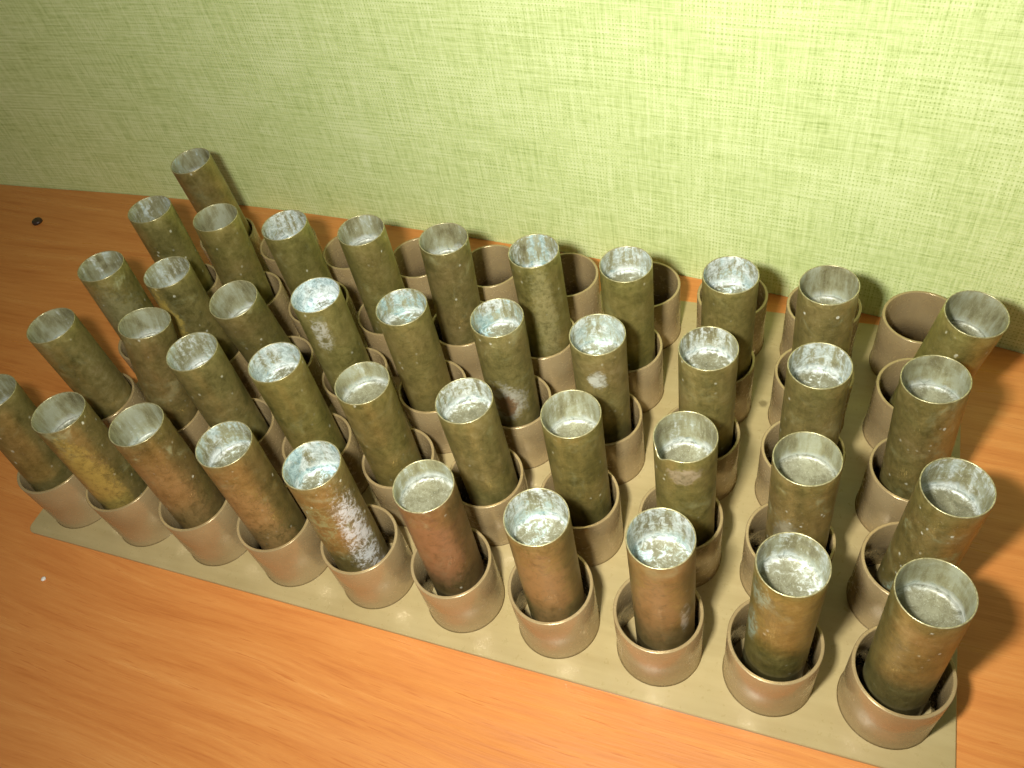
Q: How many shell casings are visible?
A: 41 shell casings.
